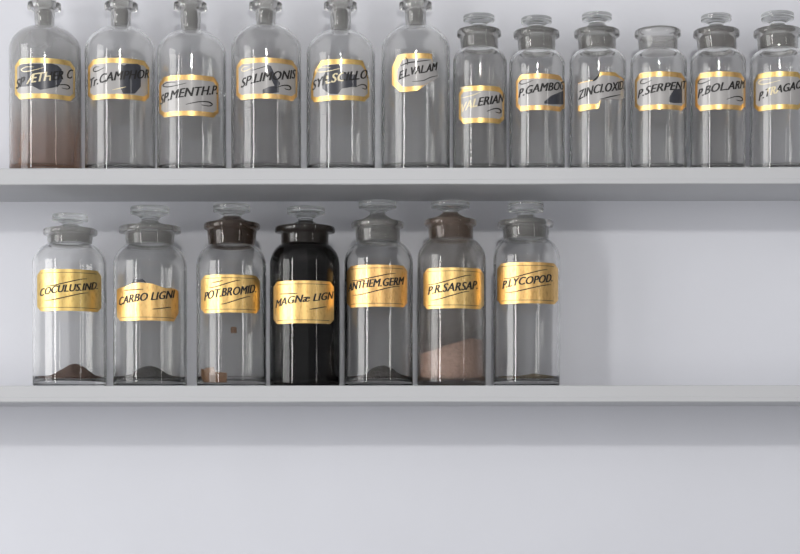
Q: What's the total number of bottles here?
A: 19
